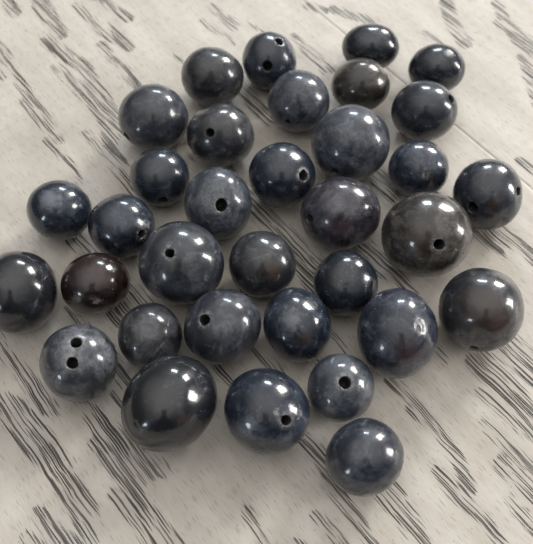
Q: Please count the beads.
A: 34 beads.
